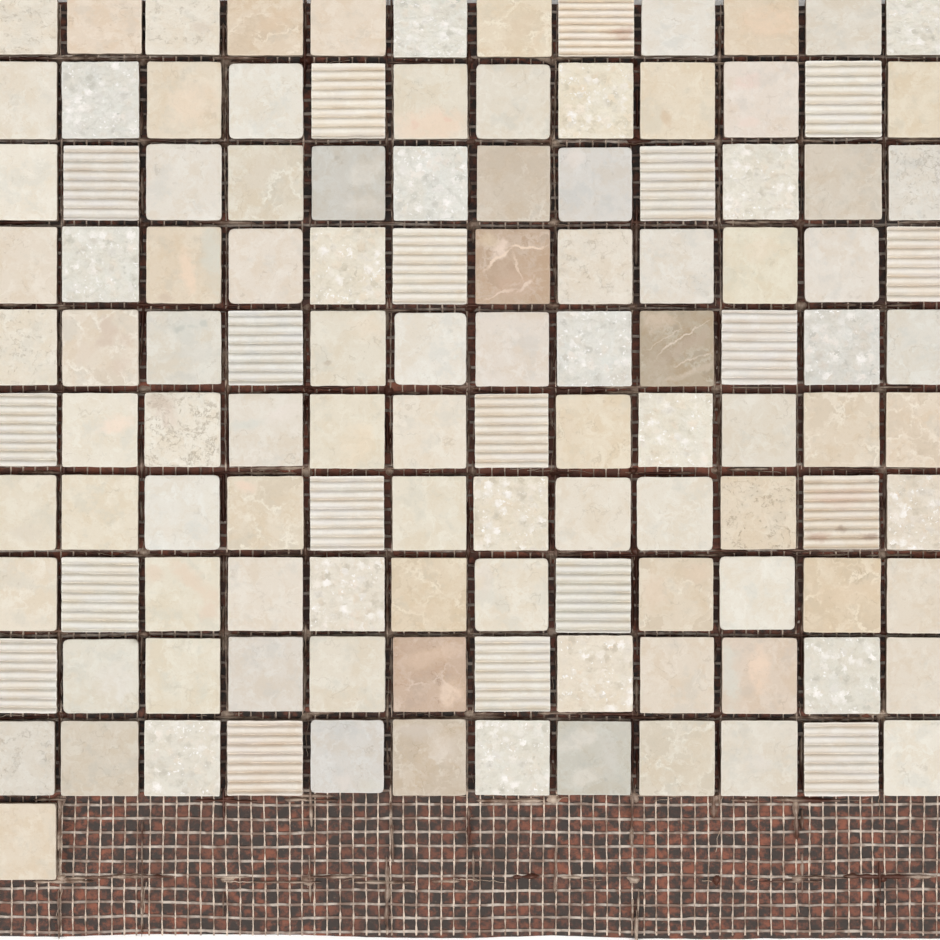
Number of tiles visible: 121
